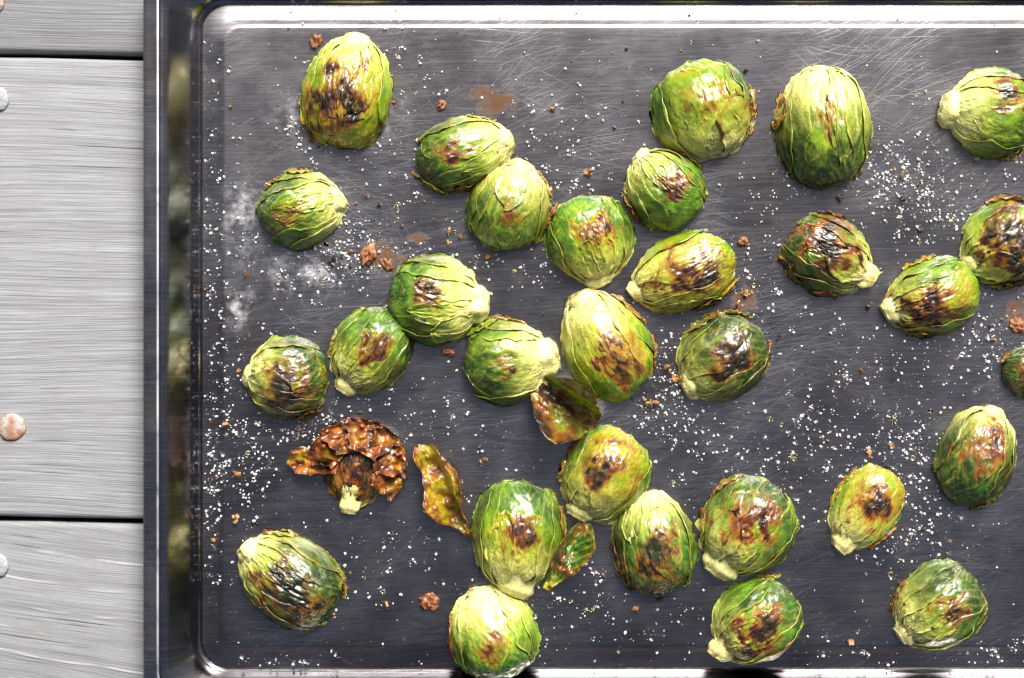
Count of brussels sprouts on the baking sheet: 31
